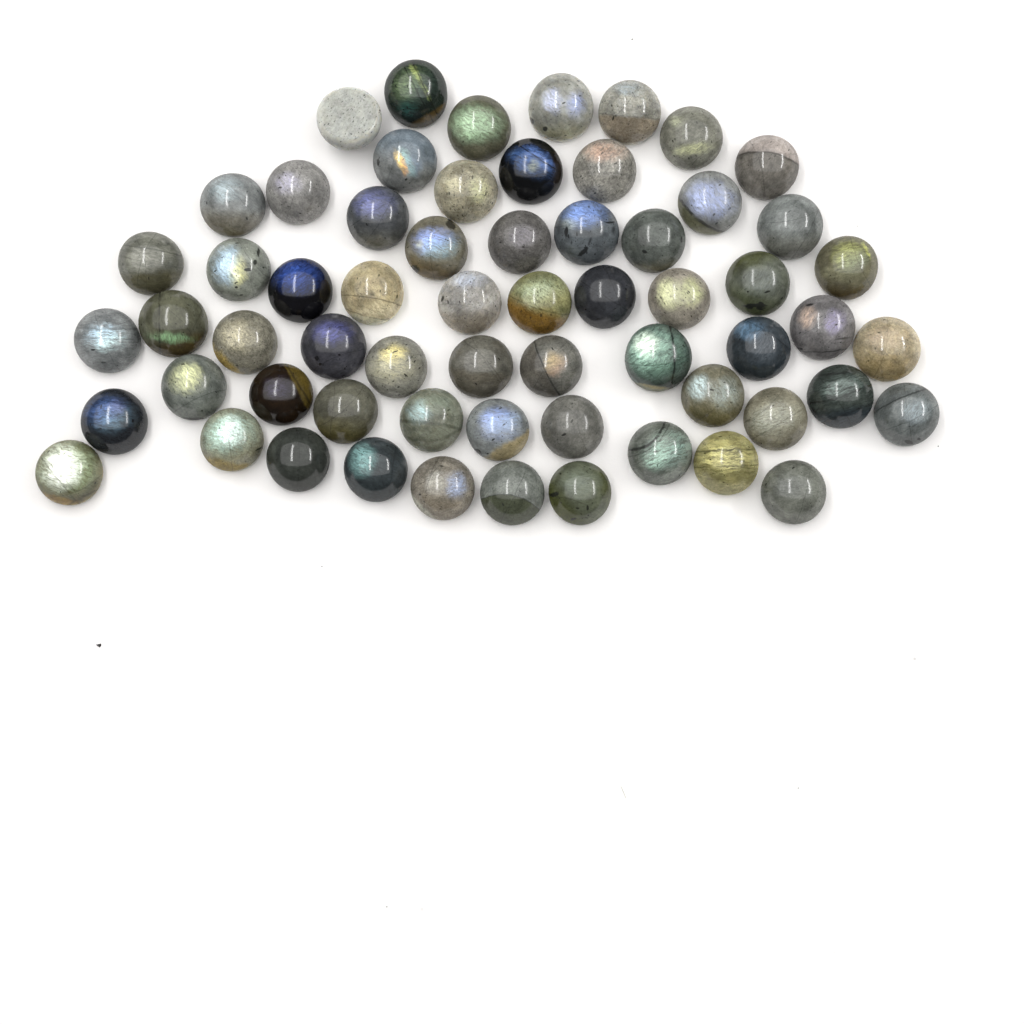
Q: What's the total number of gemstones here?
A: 62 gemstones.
